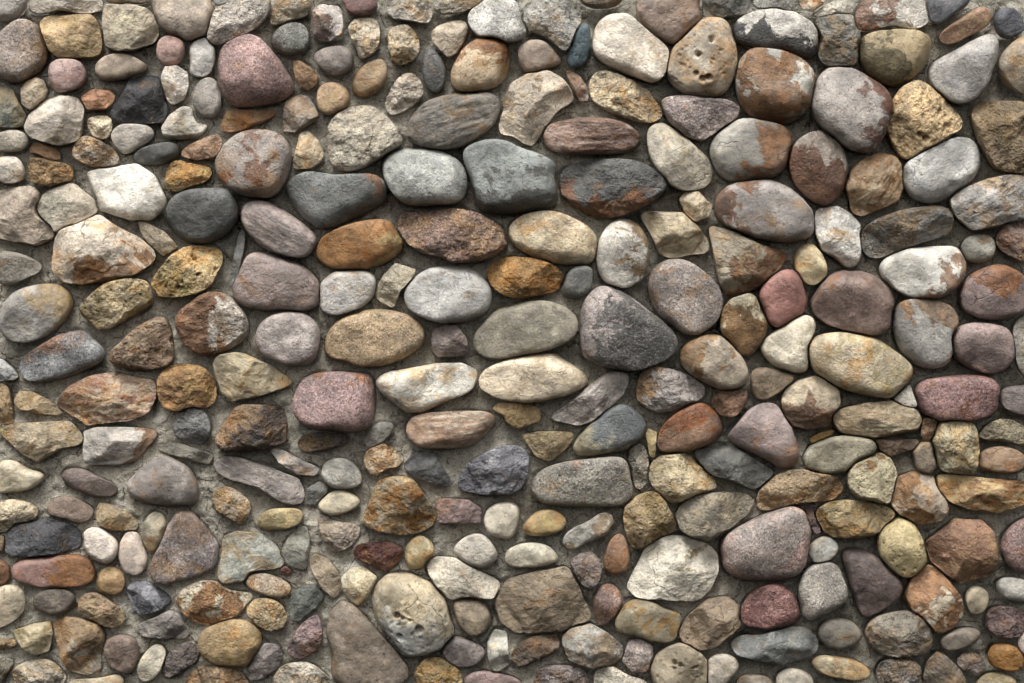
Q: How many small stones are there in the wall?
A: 168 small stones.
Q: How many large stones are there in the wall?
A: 139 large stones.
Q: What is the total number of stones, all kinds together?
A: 307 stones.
